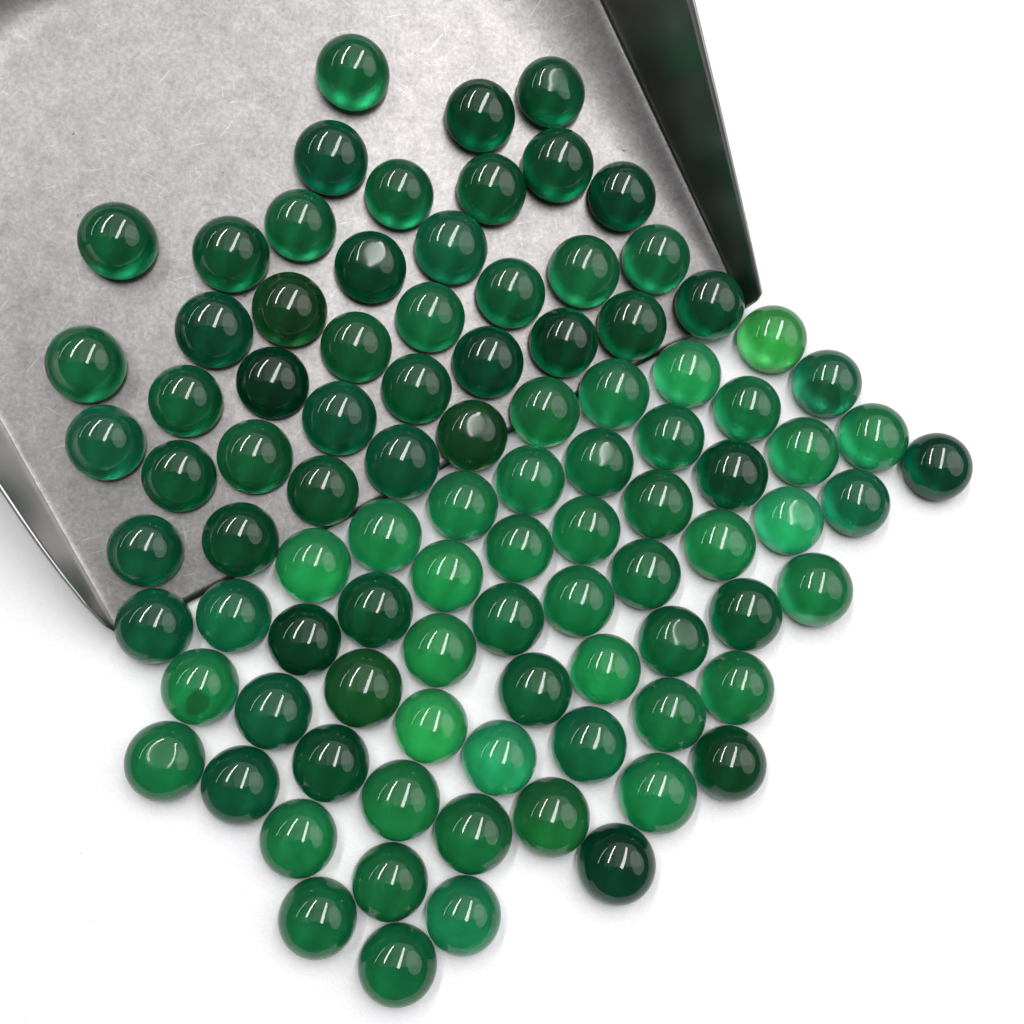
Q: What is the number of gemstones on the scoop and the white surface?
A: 95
